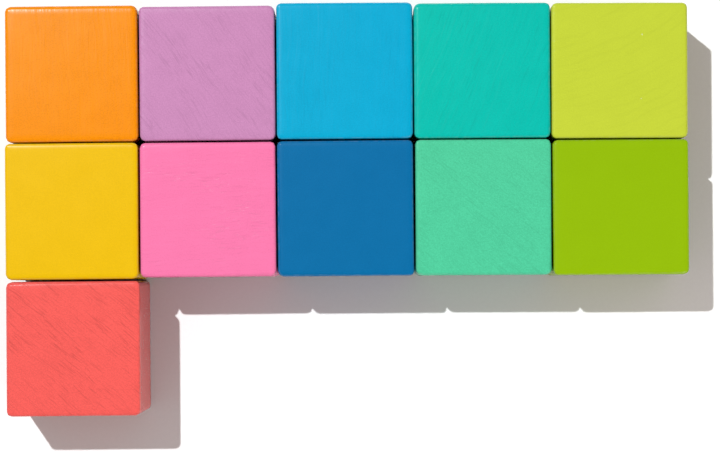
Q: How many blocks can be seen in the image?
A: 11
